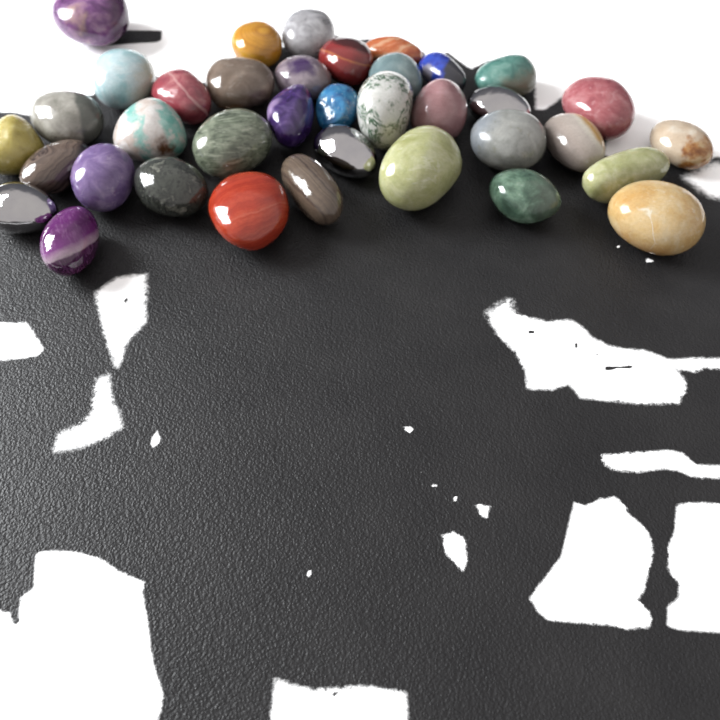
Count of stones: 37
